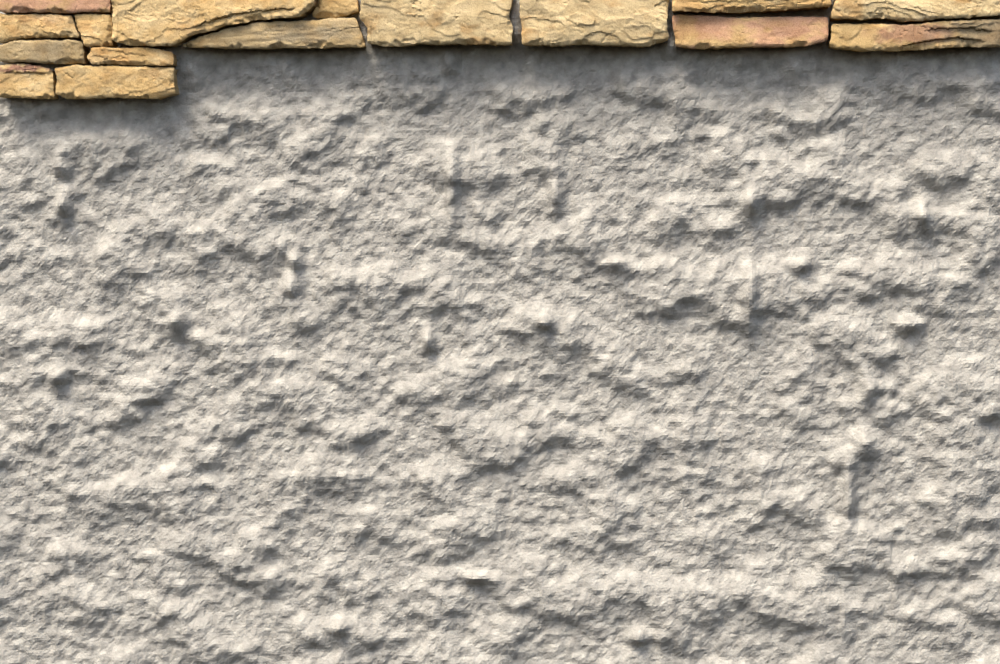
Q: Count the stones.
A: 16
